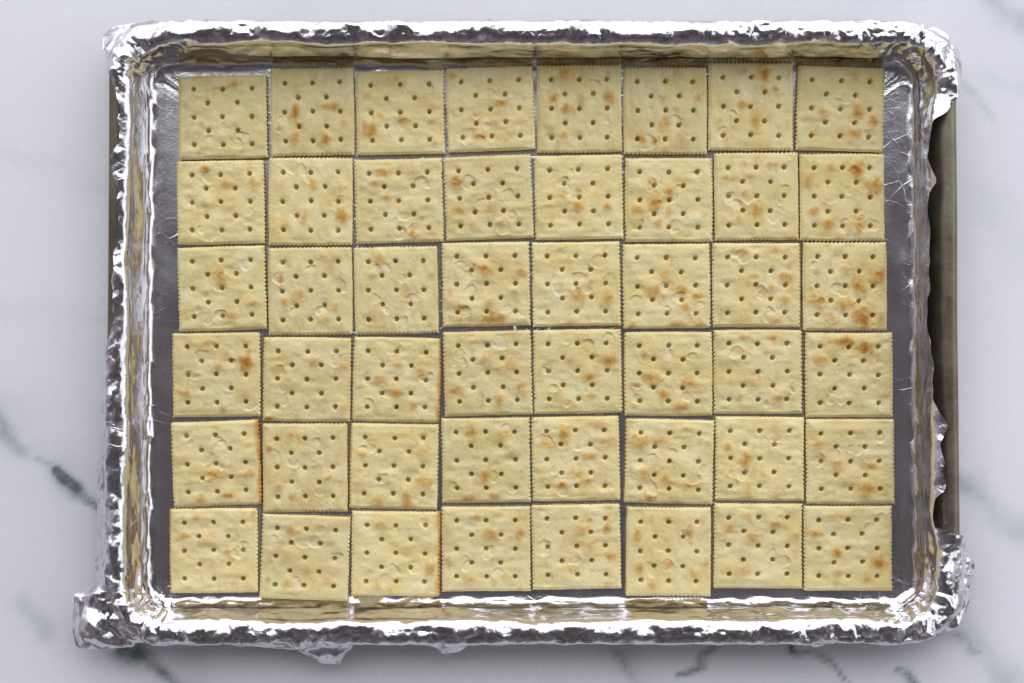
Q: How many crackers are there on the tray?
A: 48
